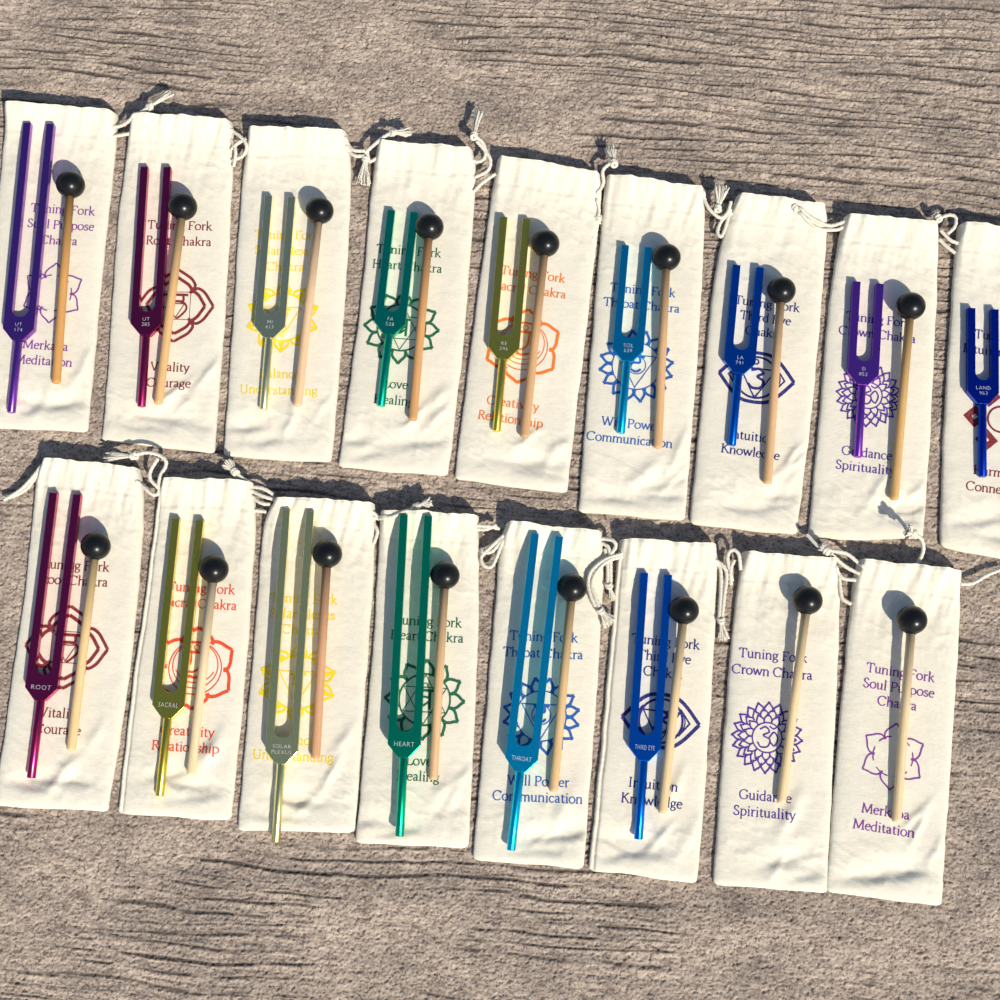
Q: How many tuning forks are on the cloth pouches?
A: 15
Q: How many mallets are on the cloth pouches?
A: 16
